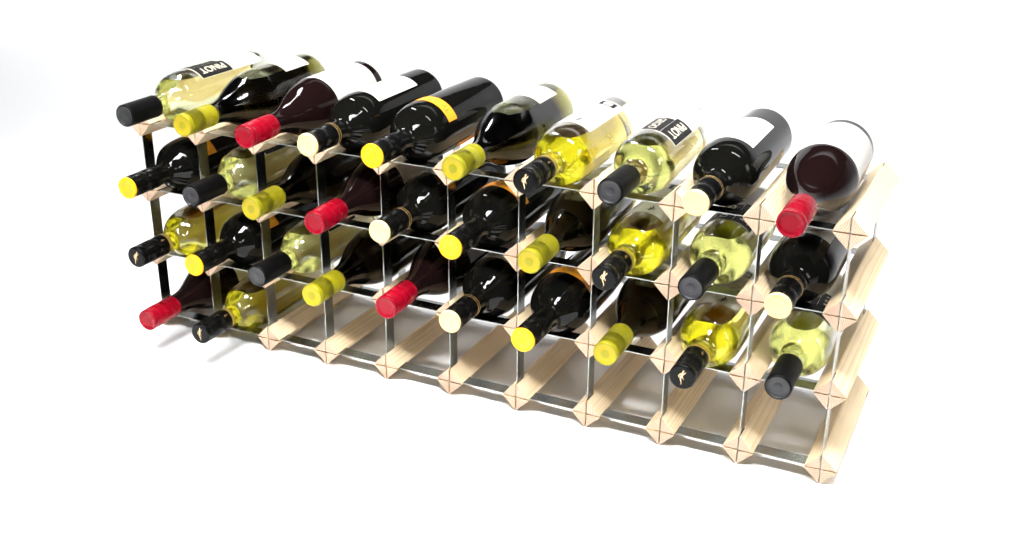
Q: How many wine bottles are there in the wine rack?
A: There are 32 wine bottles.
